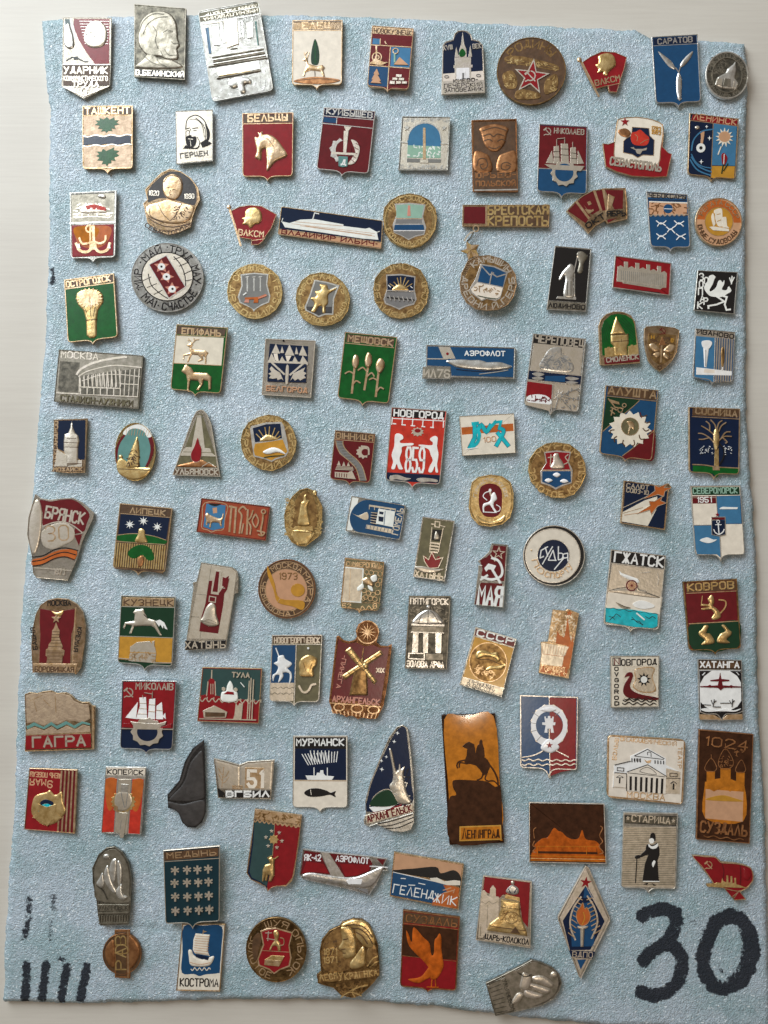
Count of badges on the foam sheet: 110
